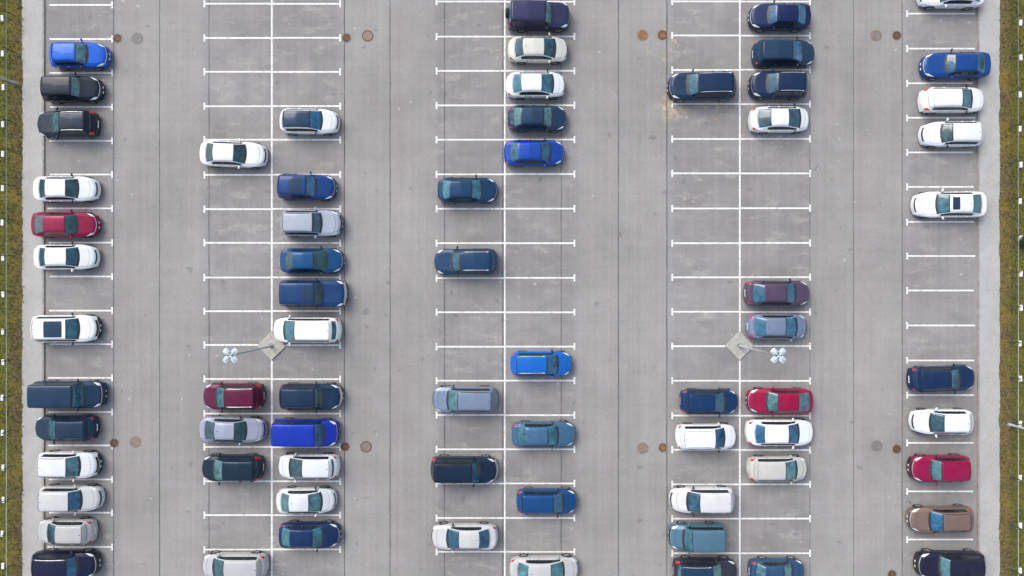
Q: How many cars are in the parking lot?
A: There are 69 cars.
